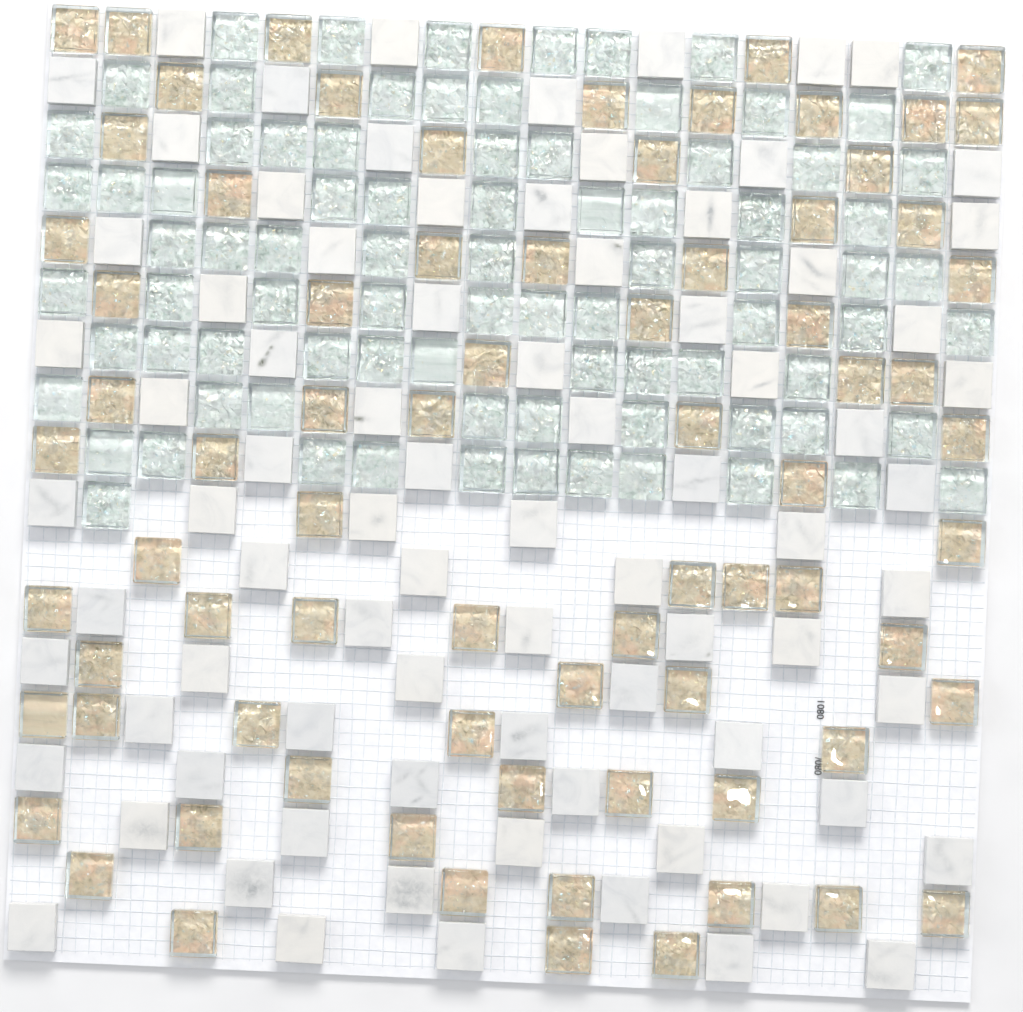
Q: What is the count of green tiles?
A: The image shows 84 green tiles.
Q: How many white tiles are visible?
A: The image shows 81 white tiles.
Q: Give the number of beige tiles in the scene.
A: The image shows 77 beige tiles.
